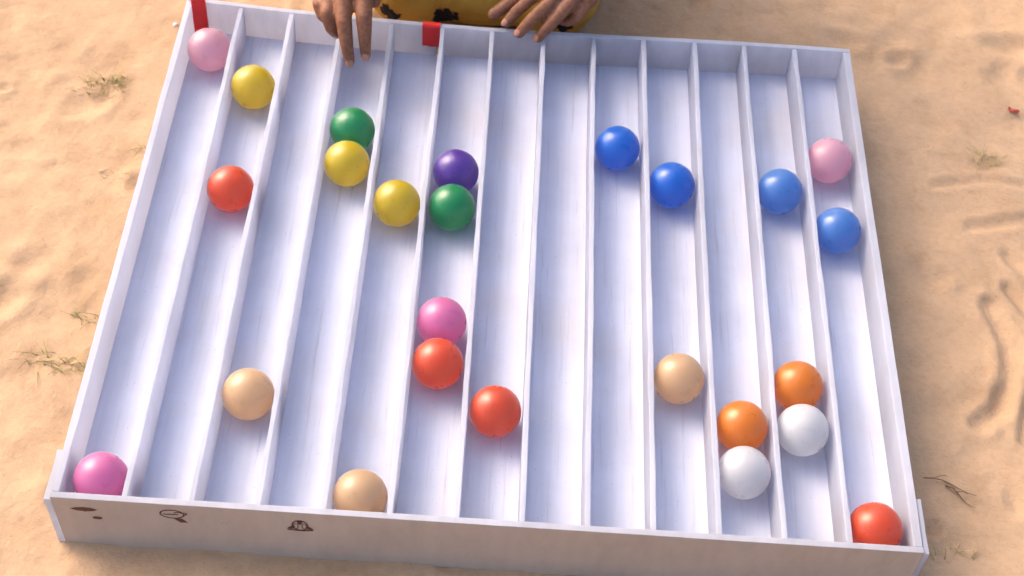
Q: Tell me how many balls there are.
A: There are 25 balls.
